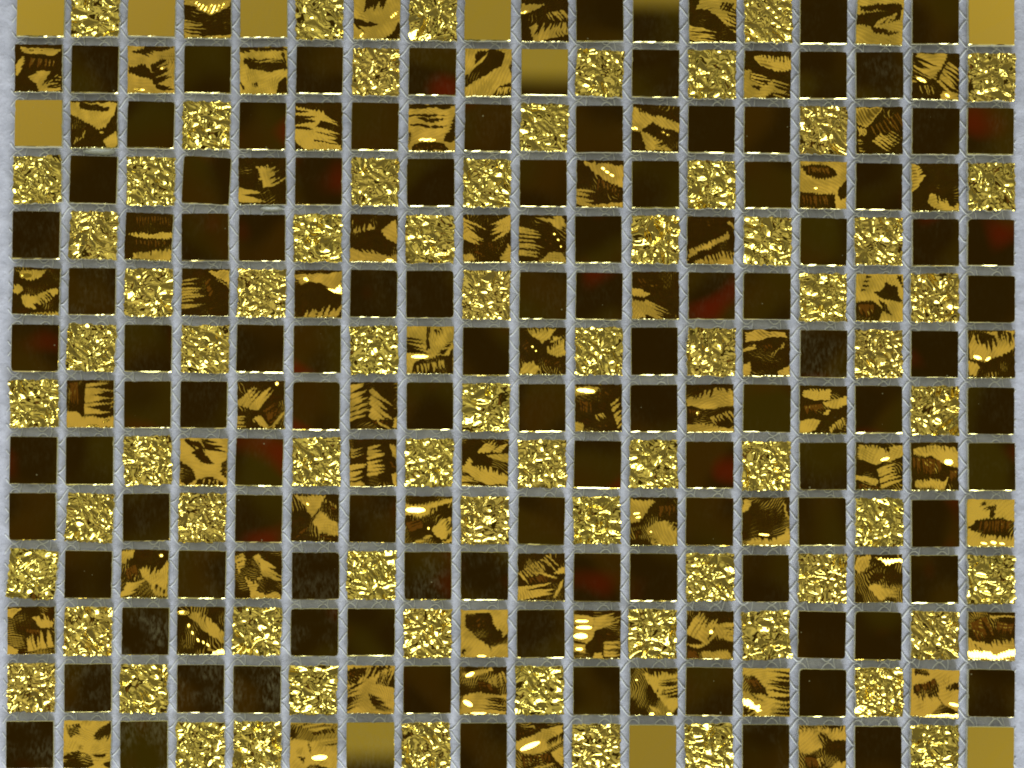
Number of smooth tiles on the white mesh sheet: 113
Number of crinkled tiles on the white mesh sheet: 70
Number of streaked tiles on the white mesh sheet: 69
